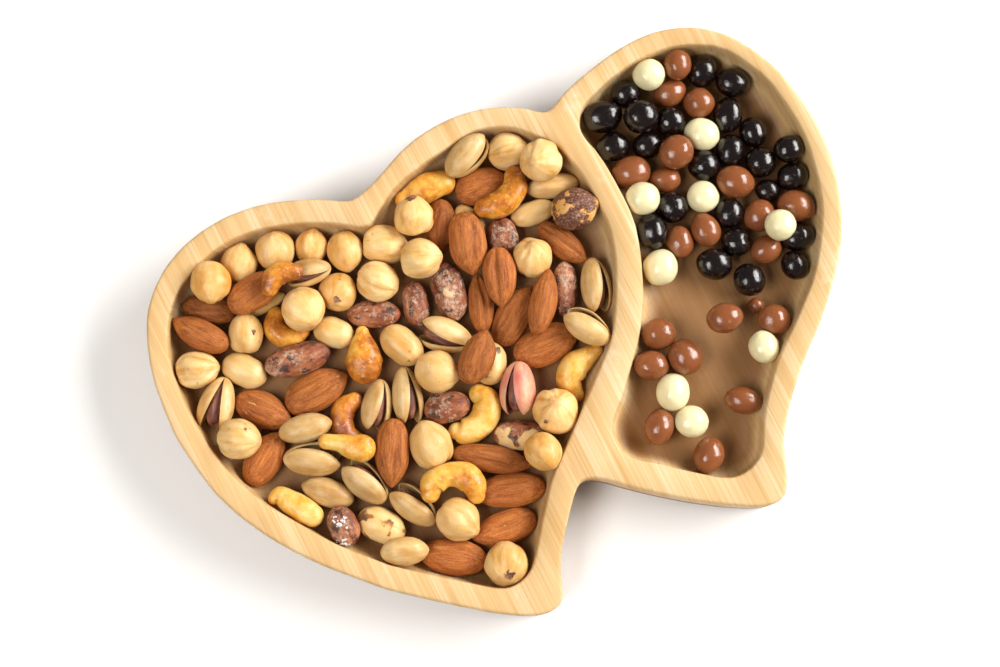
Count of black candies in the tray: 24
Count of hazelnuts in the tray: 24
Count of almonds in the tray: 21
